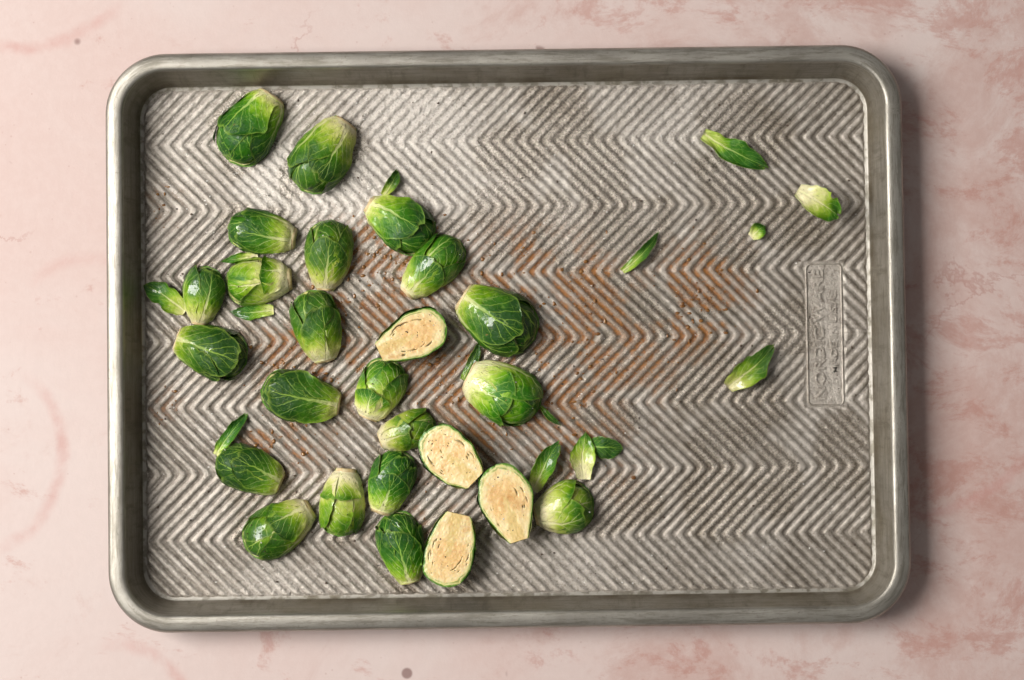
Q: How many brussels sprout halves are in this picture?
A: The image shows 25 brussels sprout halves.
